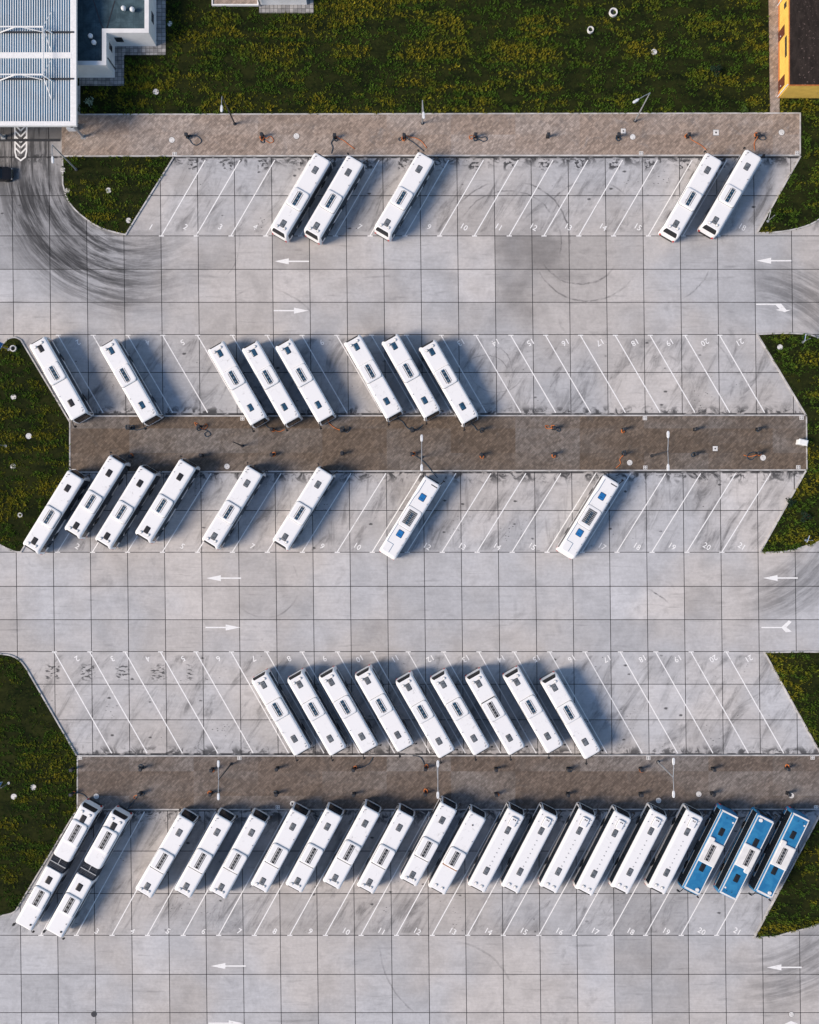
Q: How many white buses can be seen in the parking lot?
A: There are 47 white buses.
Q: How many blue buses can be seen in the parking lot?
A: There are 3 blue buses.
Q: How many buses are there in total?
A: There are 50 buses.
